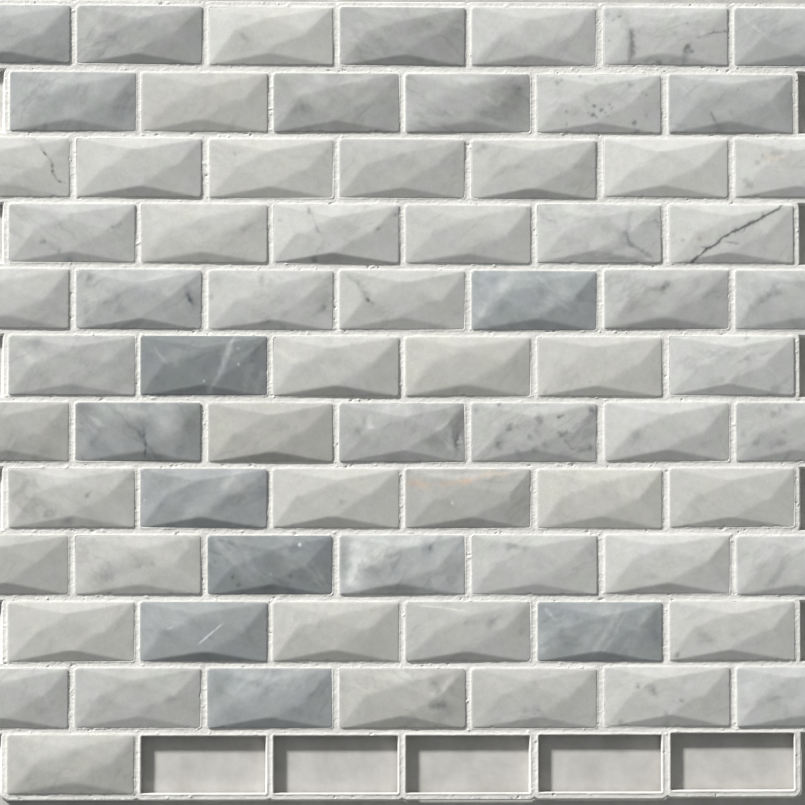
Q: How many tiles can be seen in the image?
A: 73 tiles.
